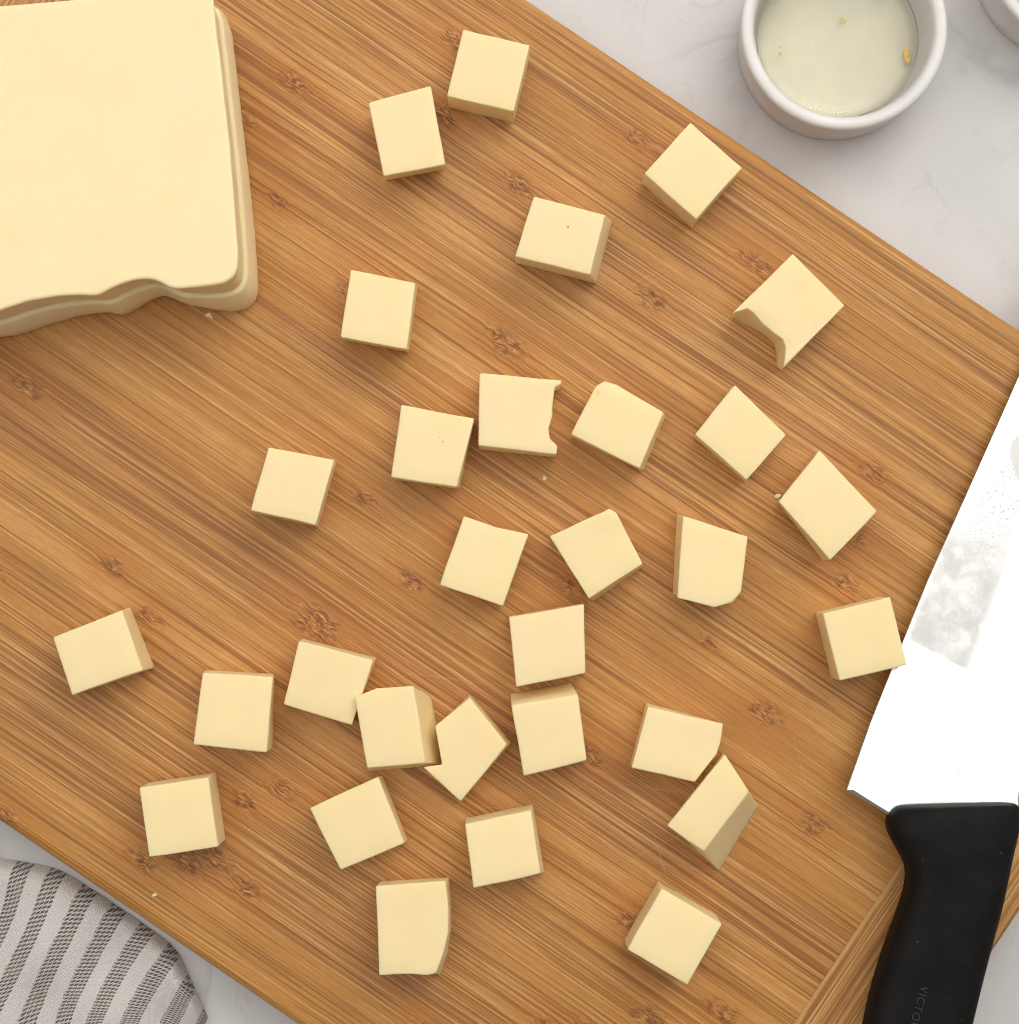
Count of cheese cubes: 30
